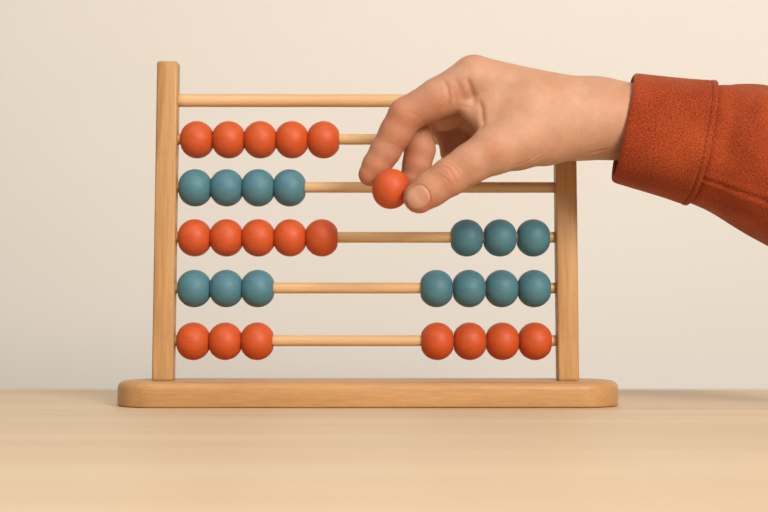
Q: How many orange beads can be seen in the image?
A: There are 18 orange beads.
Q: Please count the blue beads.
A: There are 14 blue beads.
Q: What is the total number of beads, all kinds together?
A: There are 32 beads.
